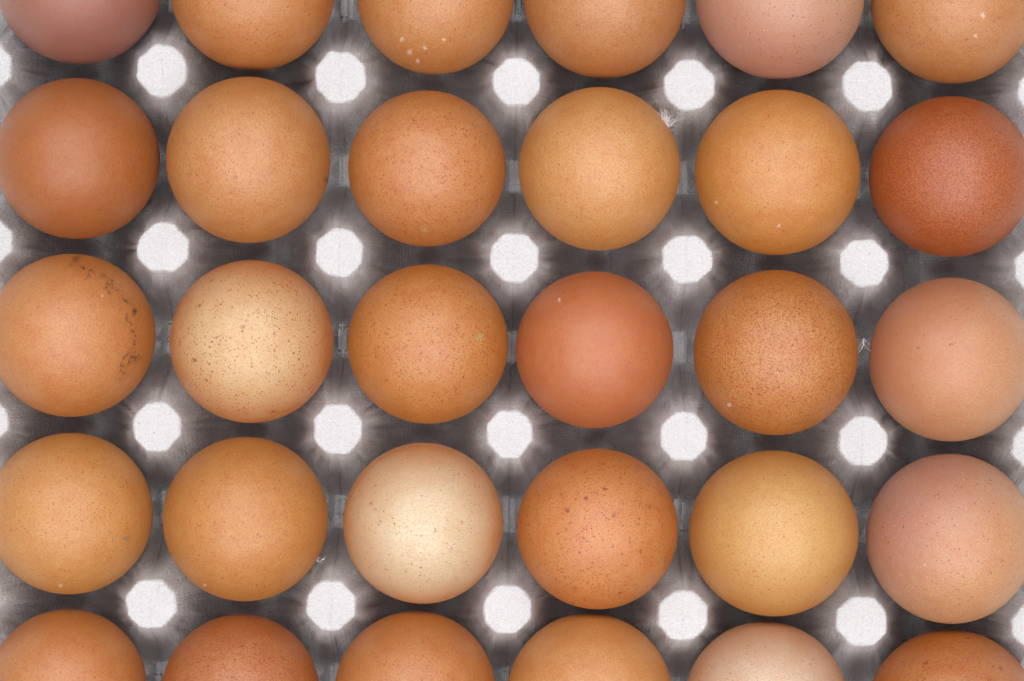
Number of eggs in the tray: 30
